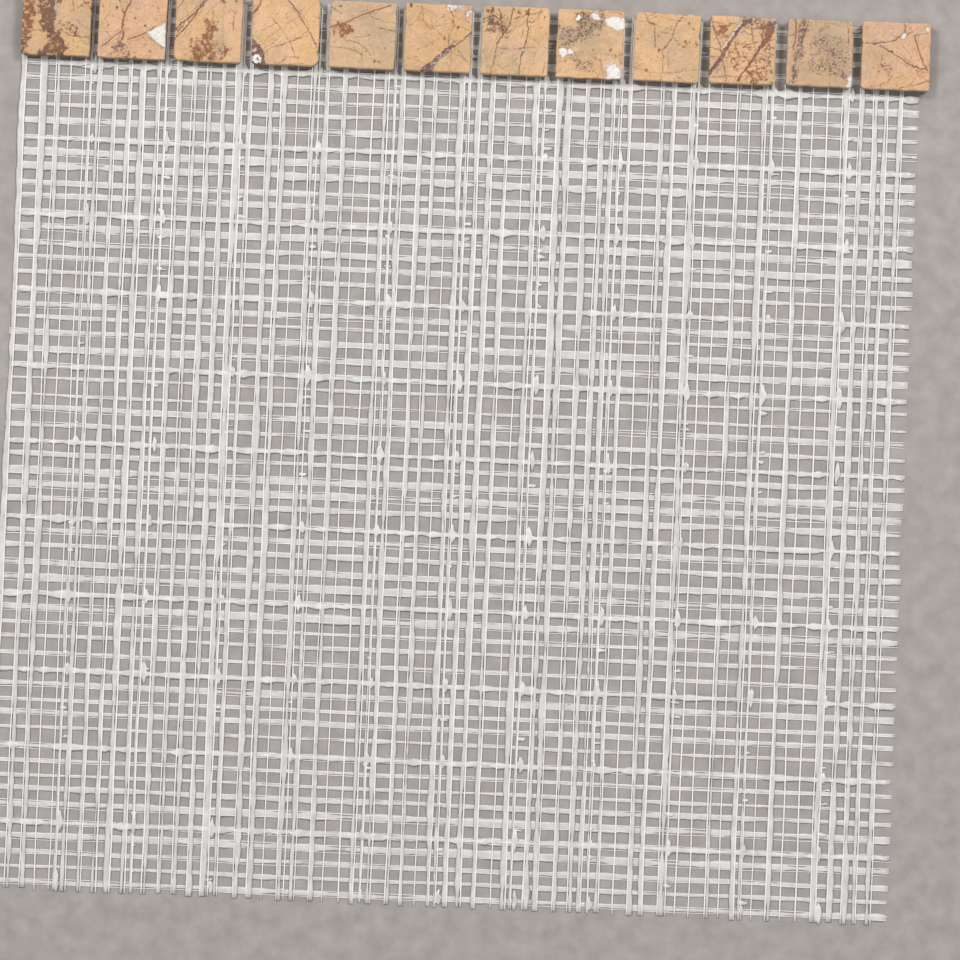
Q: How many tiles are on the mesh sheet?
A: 12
